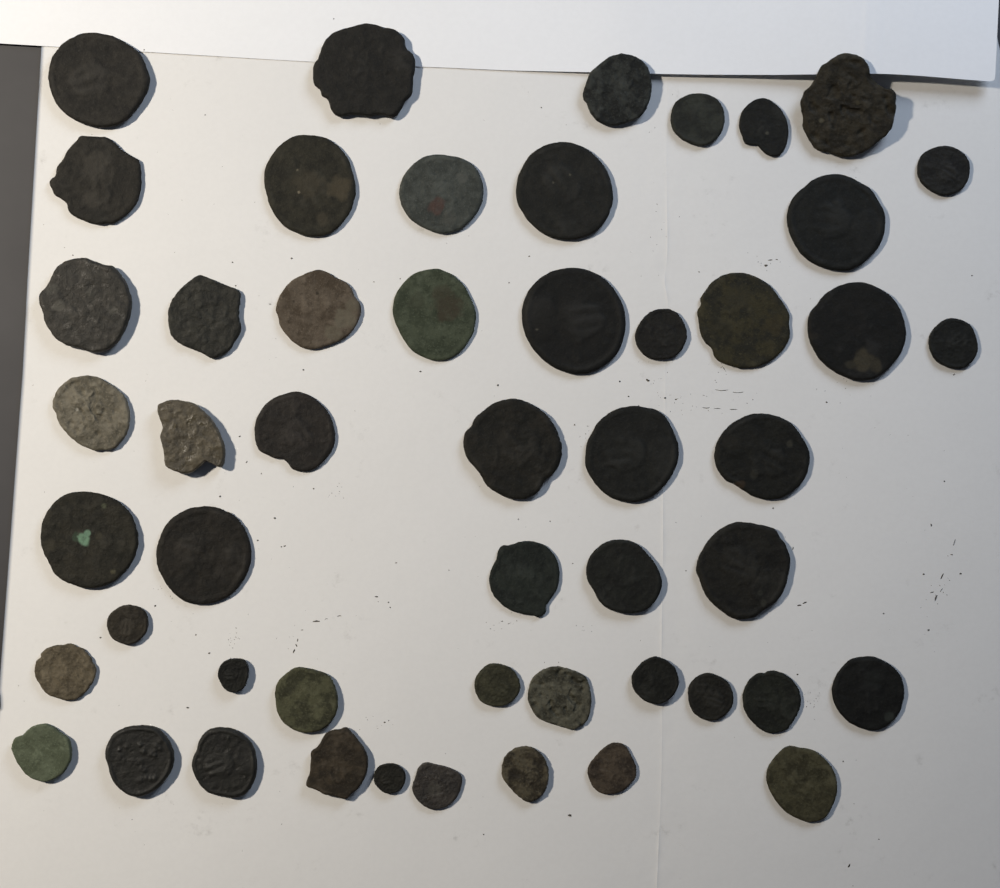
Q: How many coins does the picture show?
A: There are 51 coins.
